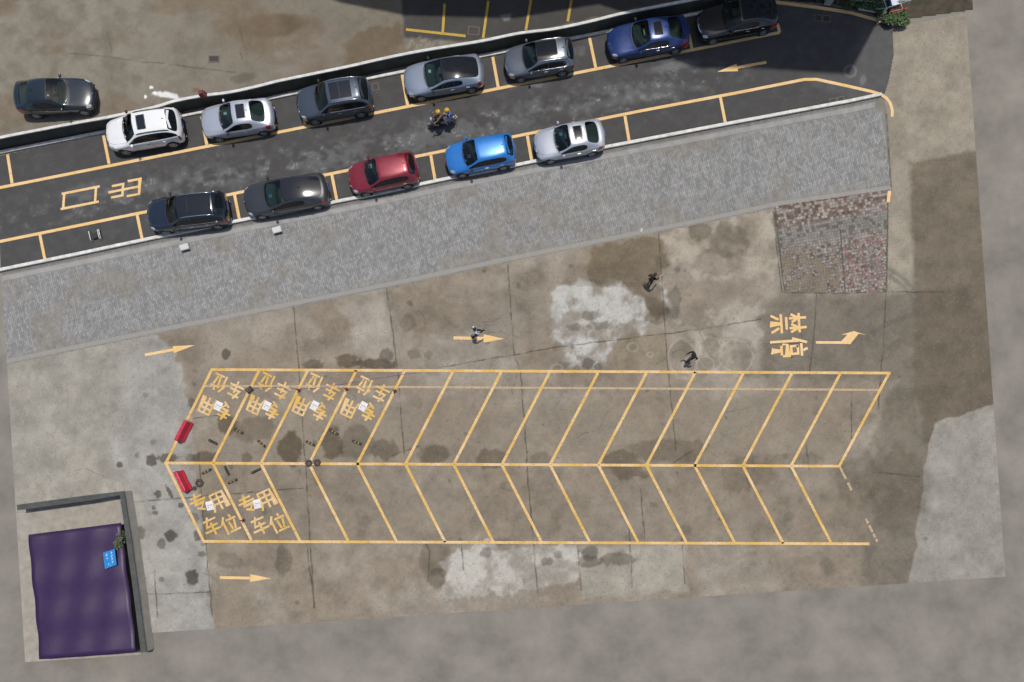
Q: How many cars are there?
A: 13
